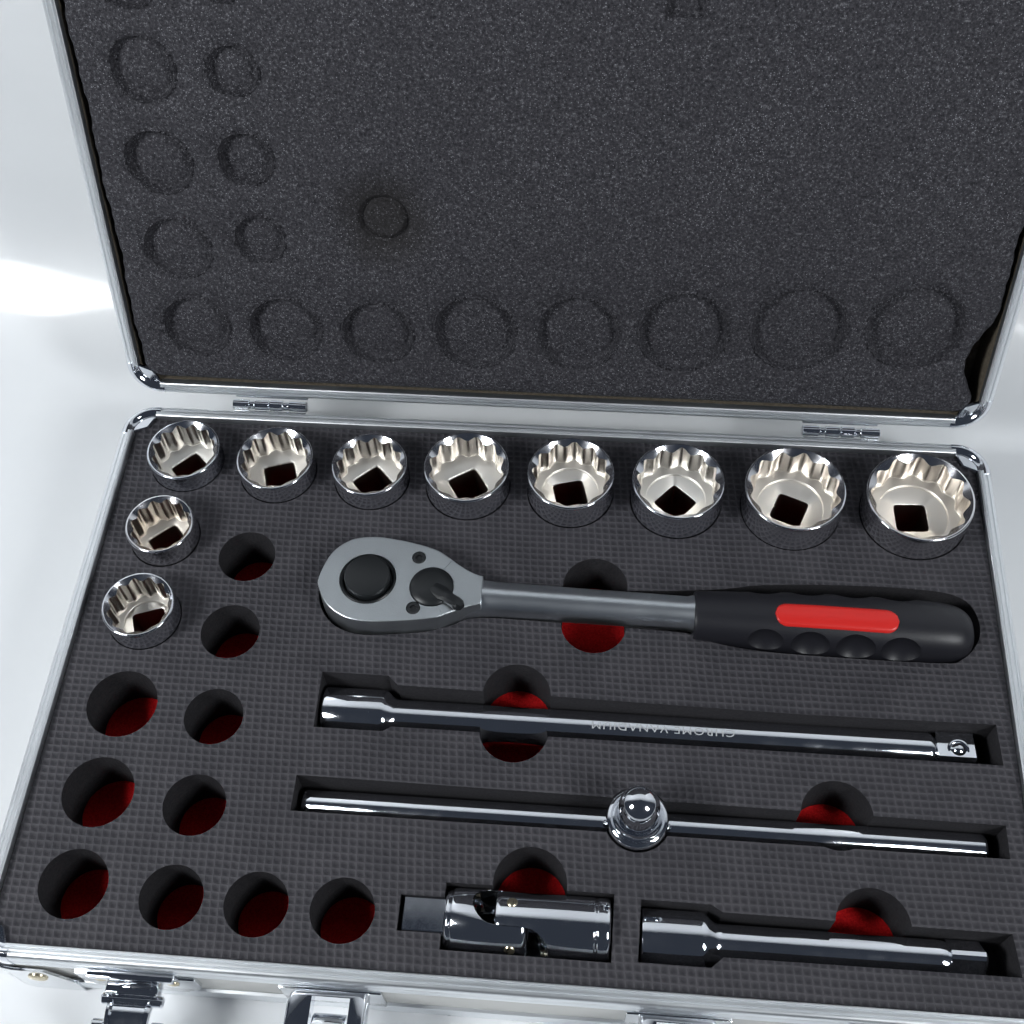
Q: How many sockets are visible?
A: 10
